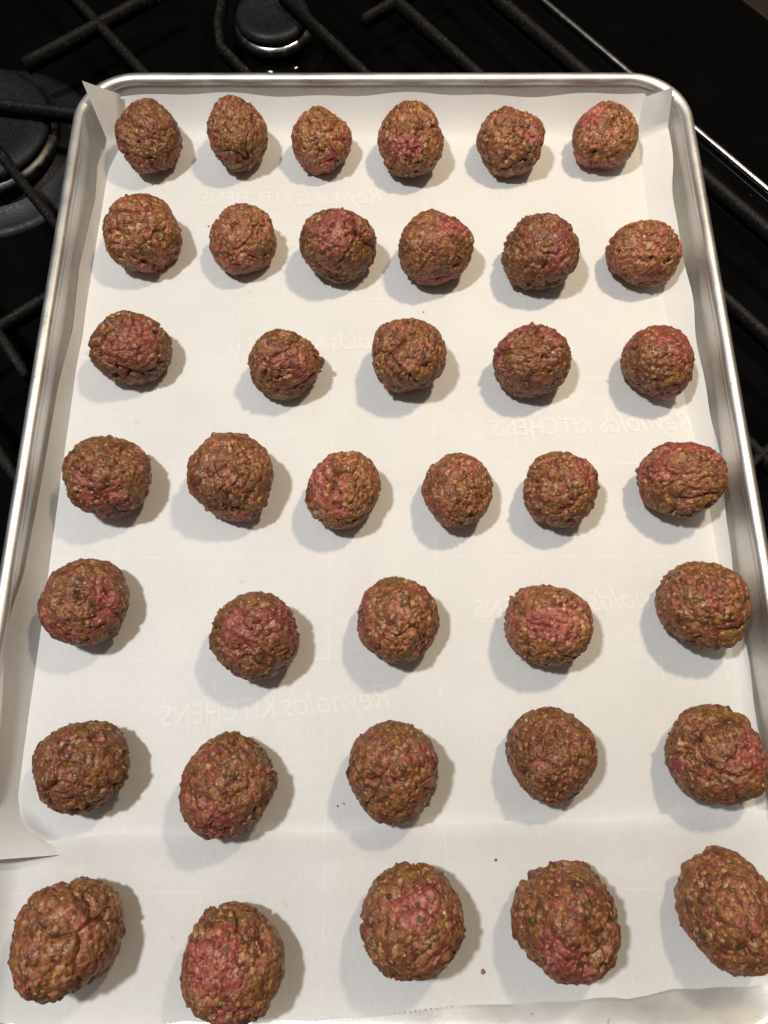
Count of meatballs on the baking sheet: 38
